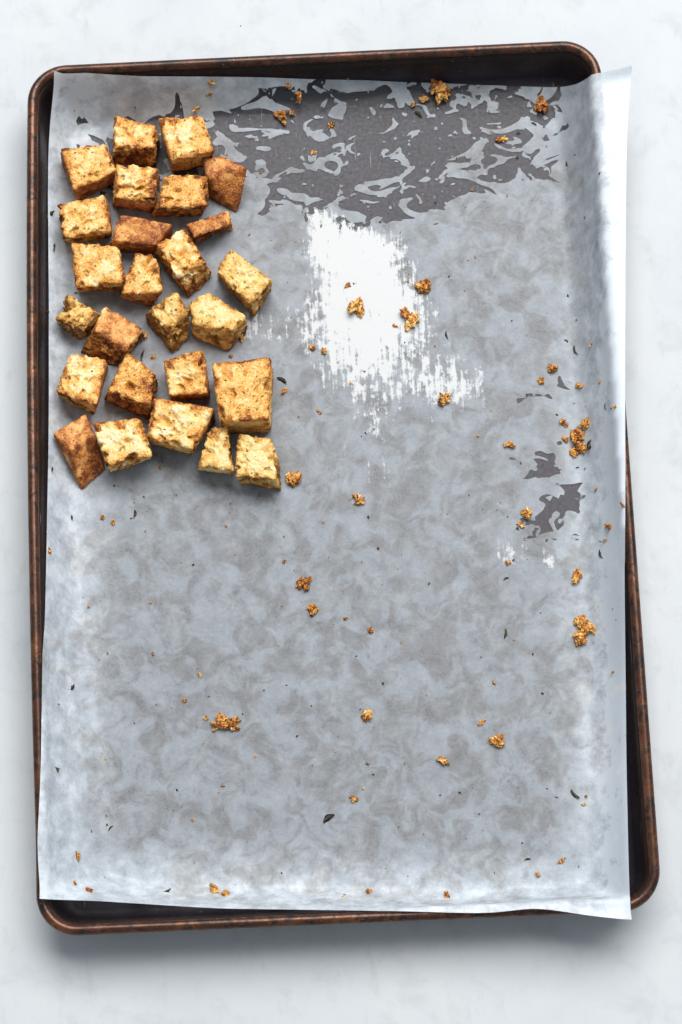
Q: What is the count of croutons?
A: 26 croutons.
